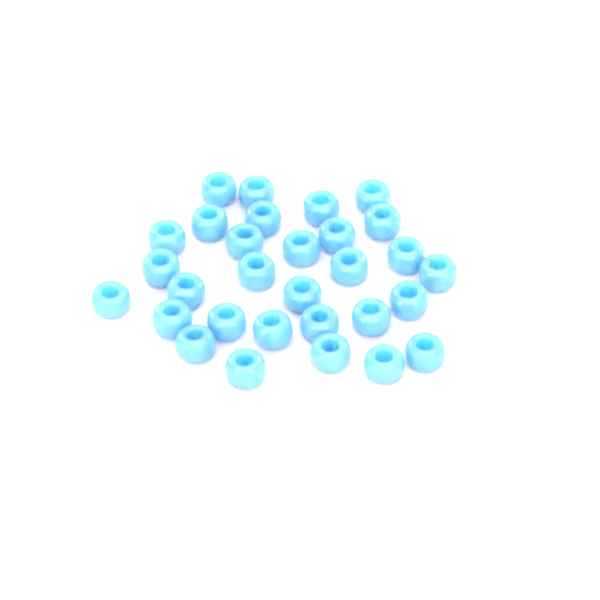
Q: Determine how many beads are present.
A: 30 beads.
